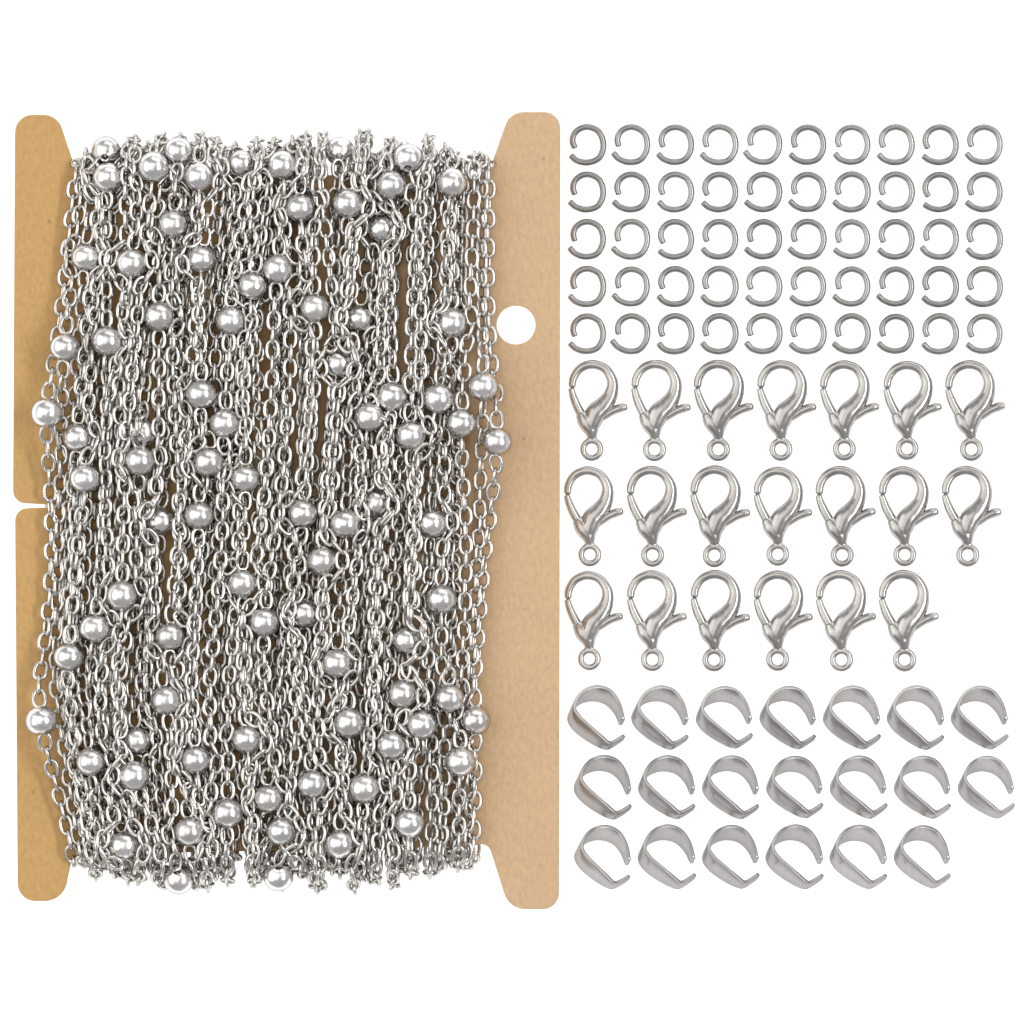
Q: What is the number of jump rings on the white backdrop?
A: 50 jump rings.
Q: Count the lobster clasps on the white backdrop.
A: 20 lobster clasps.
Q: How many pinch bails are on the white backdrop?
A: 20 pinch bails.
